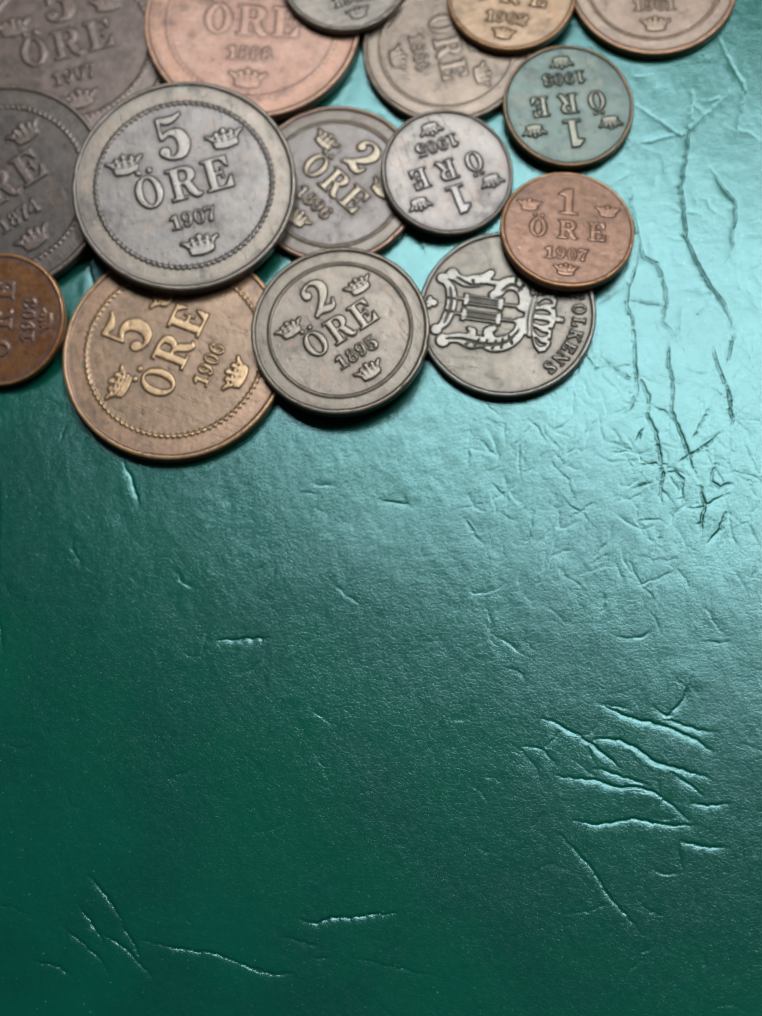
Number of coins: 16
